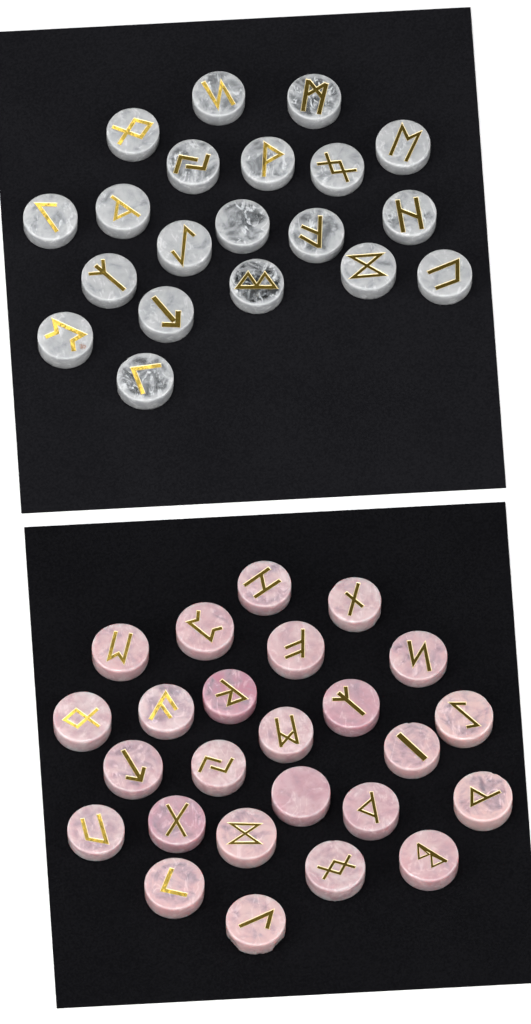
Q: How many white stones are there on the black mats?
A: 20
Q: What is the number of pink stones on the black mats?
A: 25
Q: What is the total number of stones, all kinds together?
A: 45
